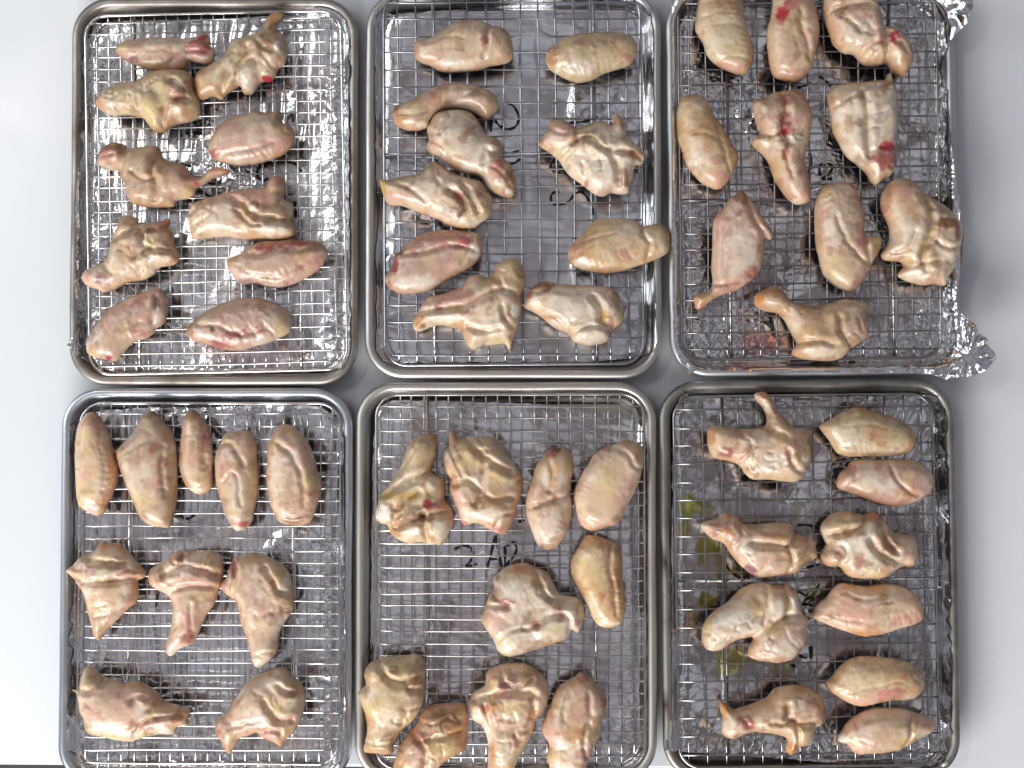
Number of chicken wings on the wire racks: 60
